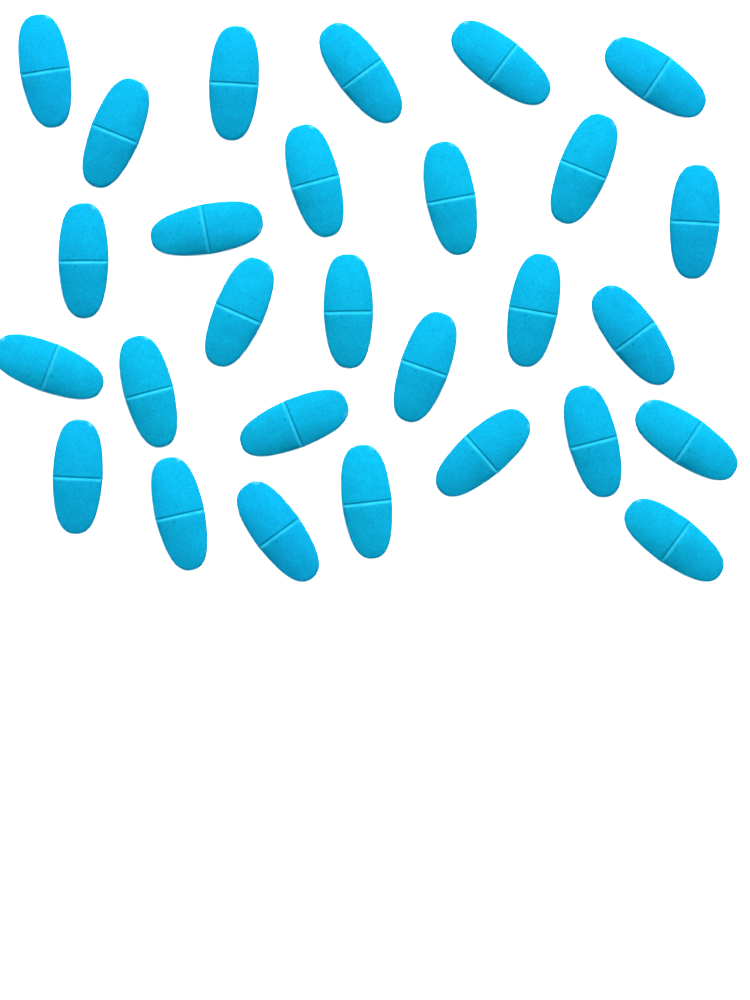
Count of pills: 28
